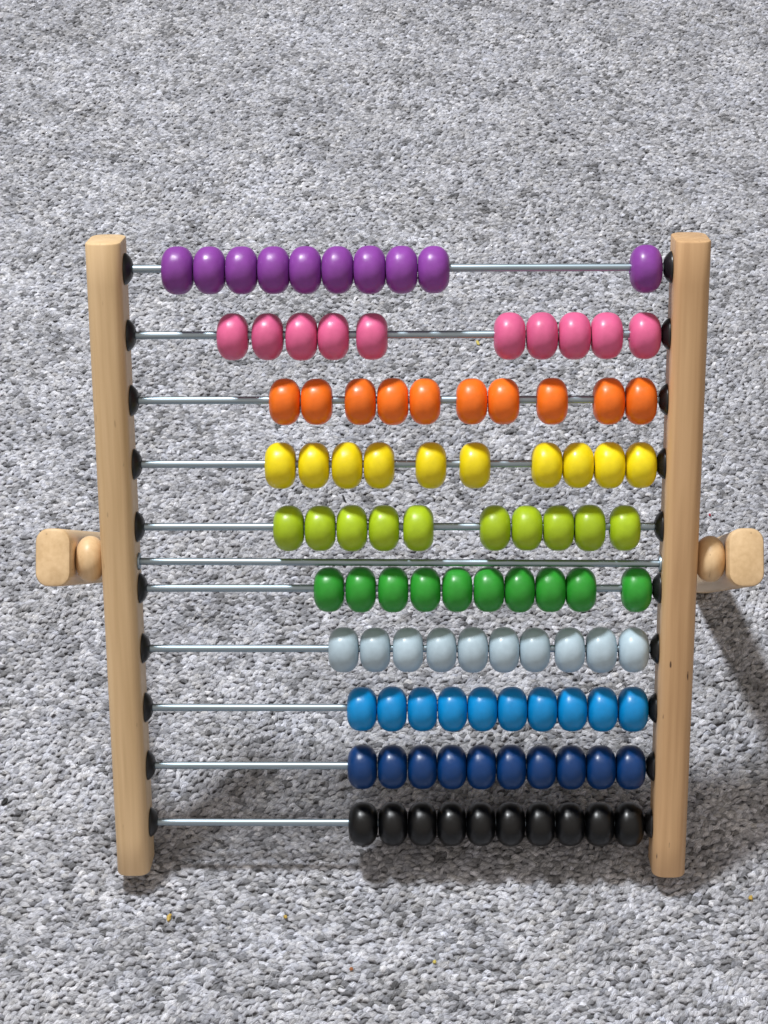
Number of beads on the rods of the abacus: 100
